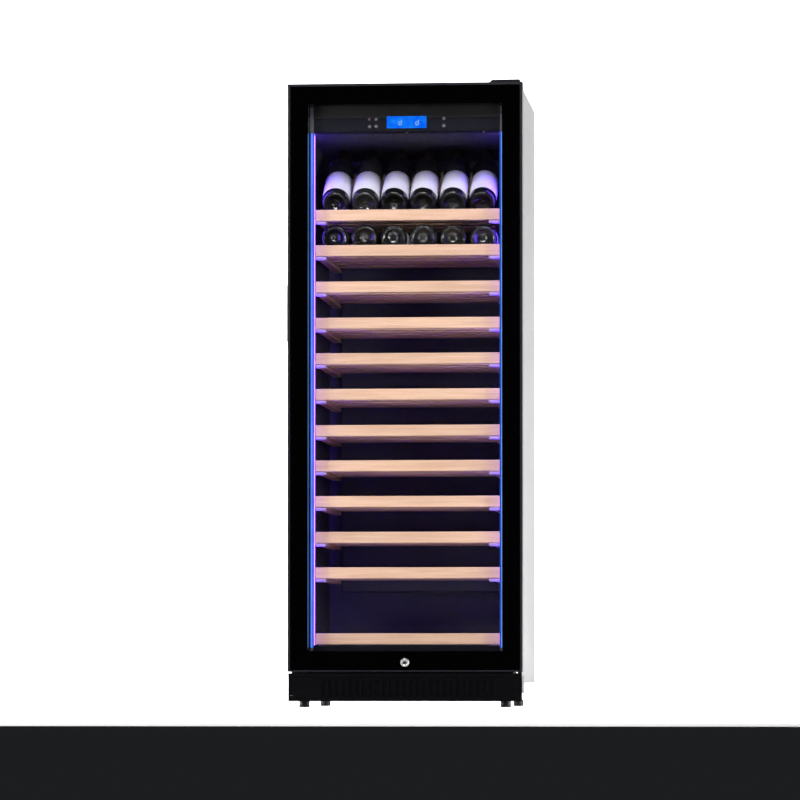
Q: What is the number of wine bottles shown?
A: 12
